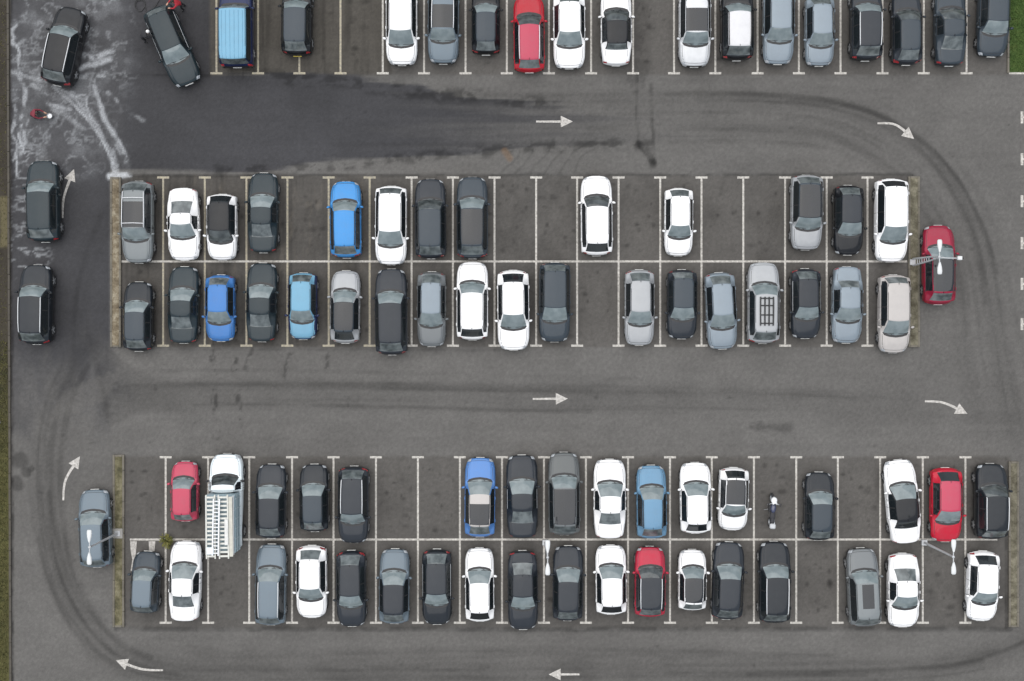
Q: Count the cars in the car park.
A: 86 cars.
